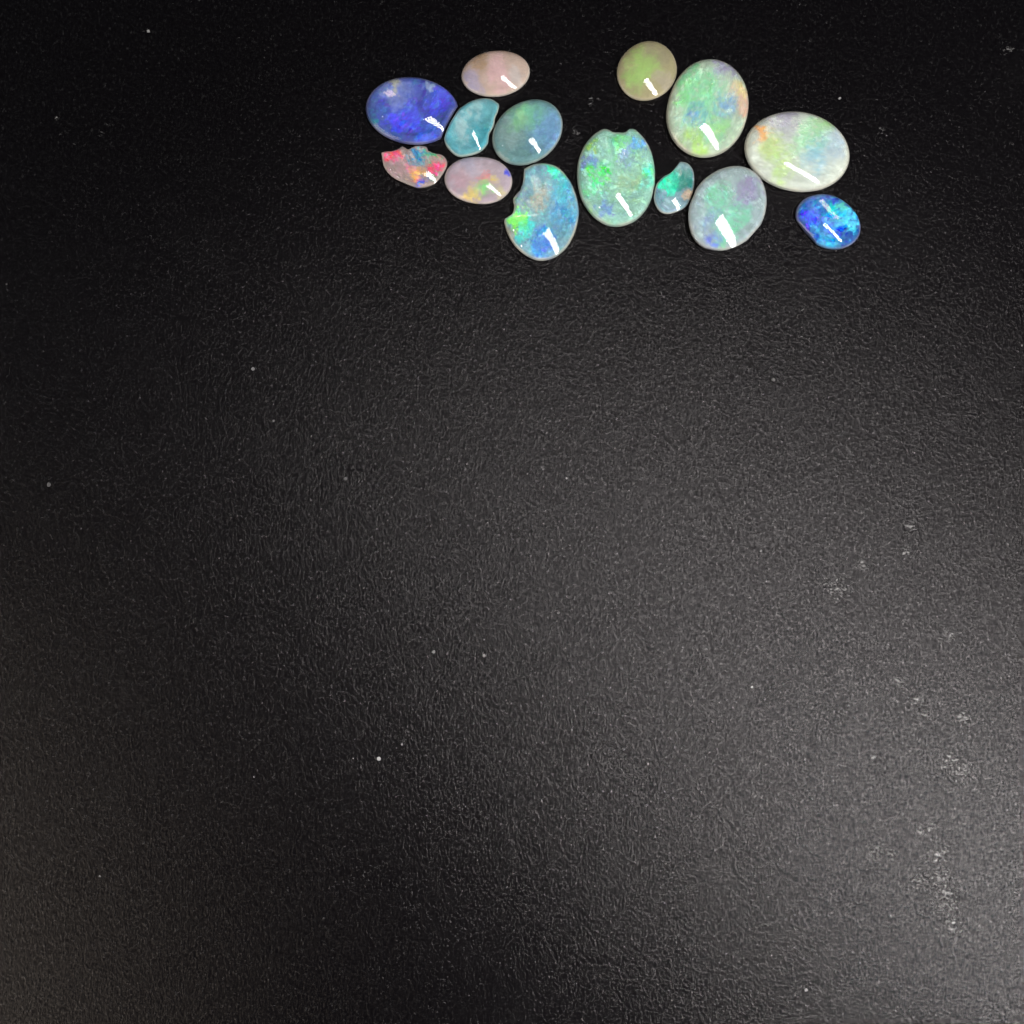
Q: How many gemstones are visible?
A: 14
